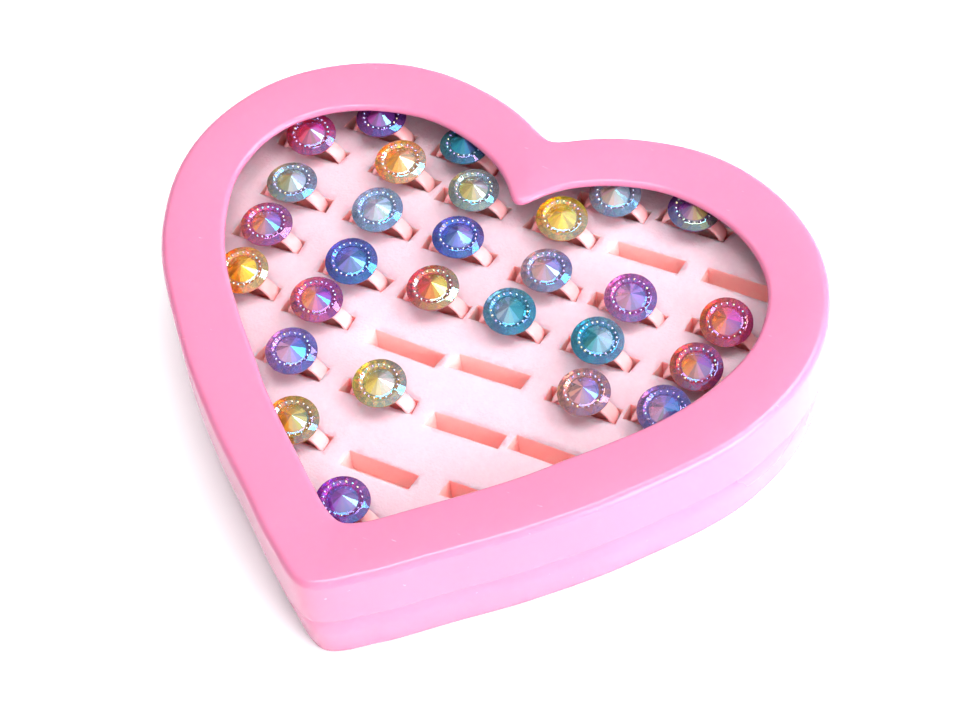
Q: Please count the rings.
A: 28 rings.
